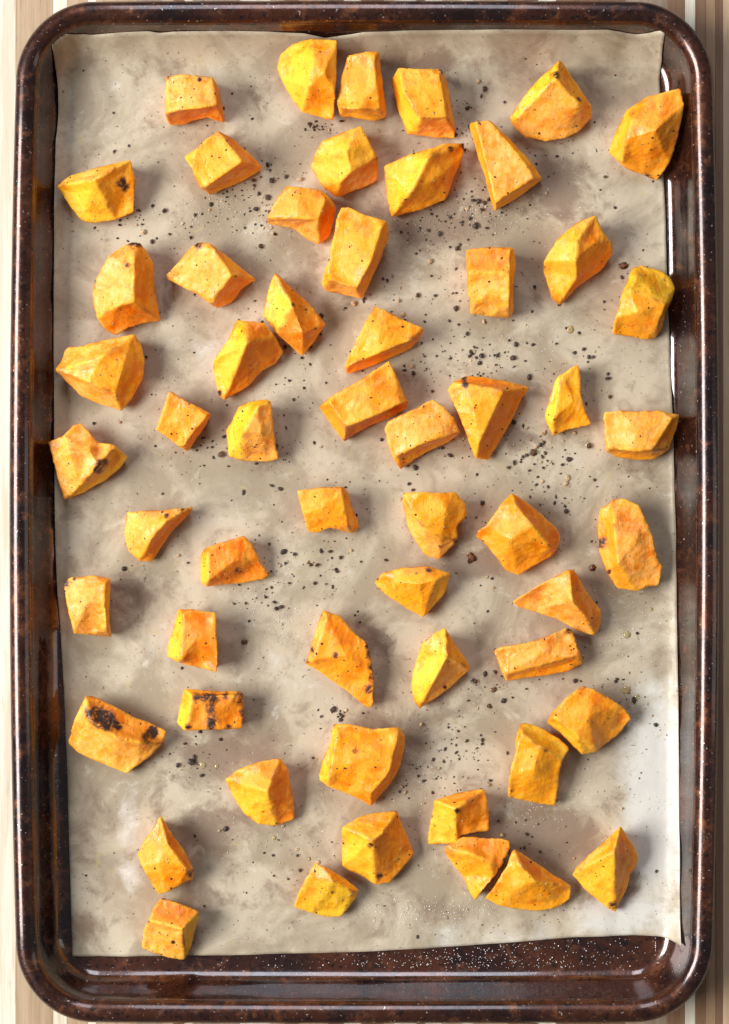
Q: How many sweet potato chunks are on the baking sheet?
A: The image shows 57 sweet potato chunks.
